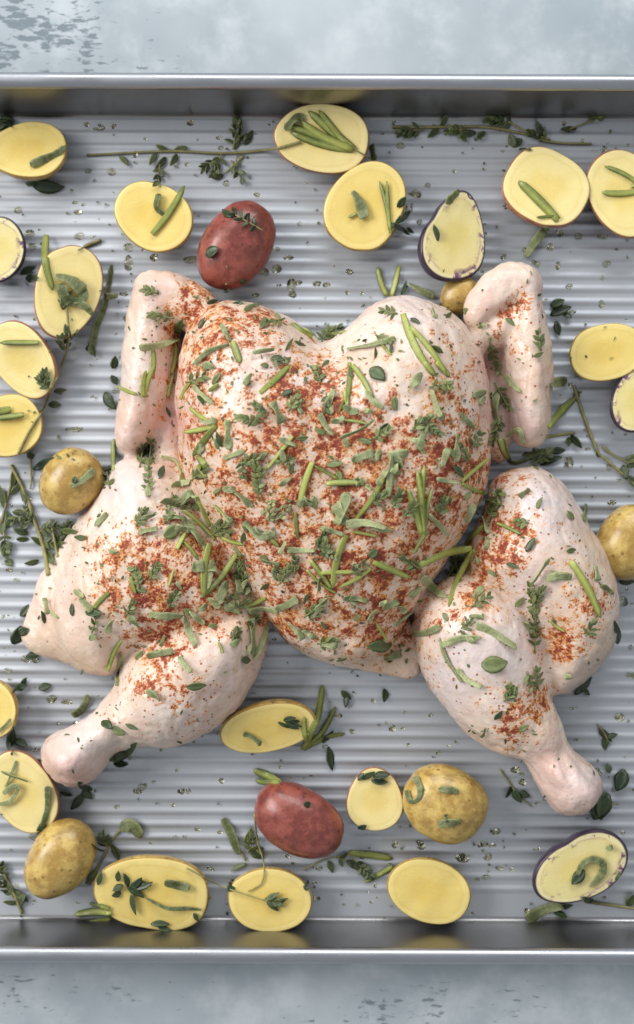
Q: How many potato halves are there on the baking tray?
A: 21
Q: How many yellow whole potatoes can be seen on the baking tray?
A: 5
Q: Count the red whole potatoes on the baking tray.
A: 2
